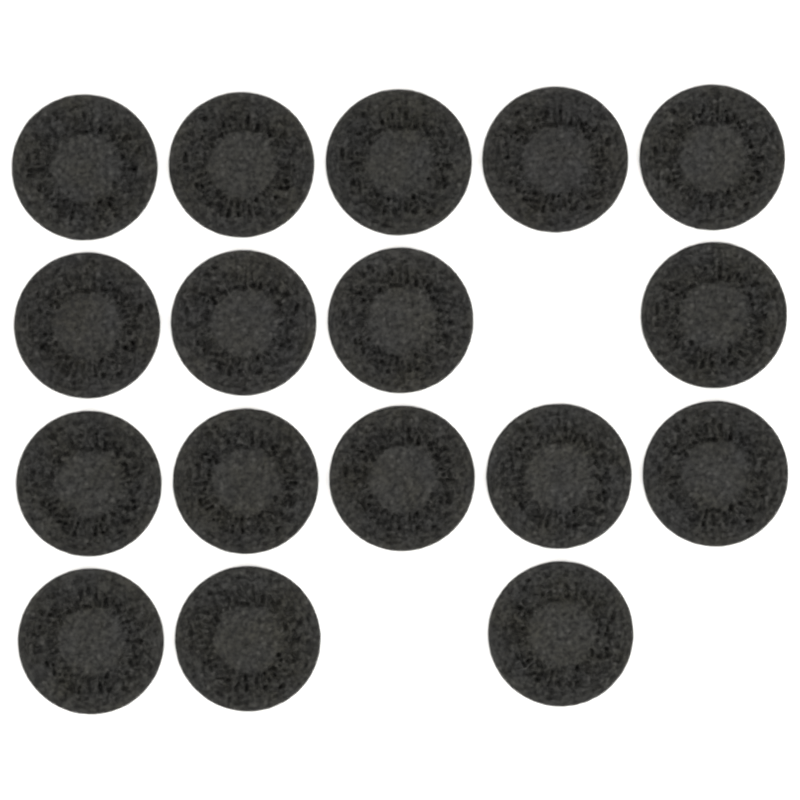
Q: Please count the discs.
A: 17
